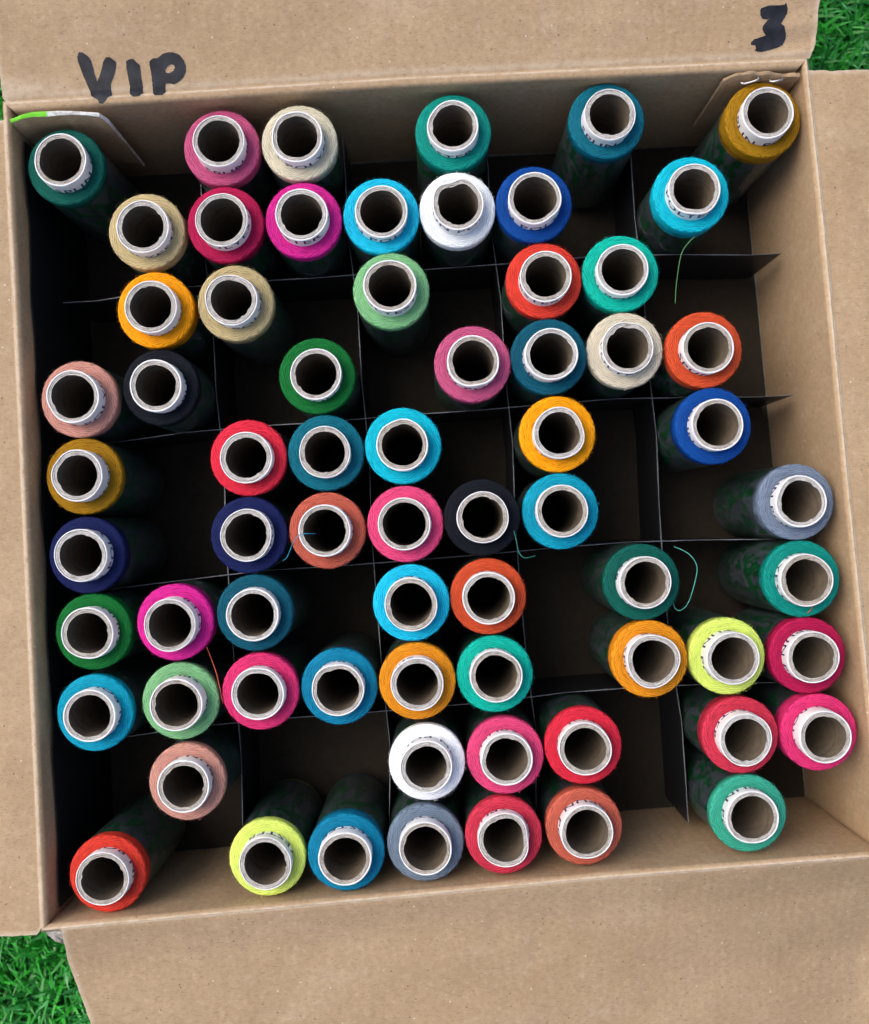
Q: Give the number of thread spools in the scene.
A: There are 67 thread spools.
